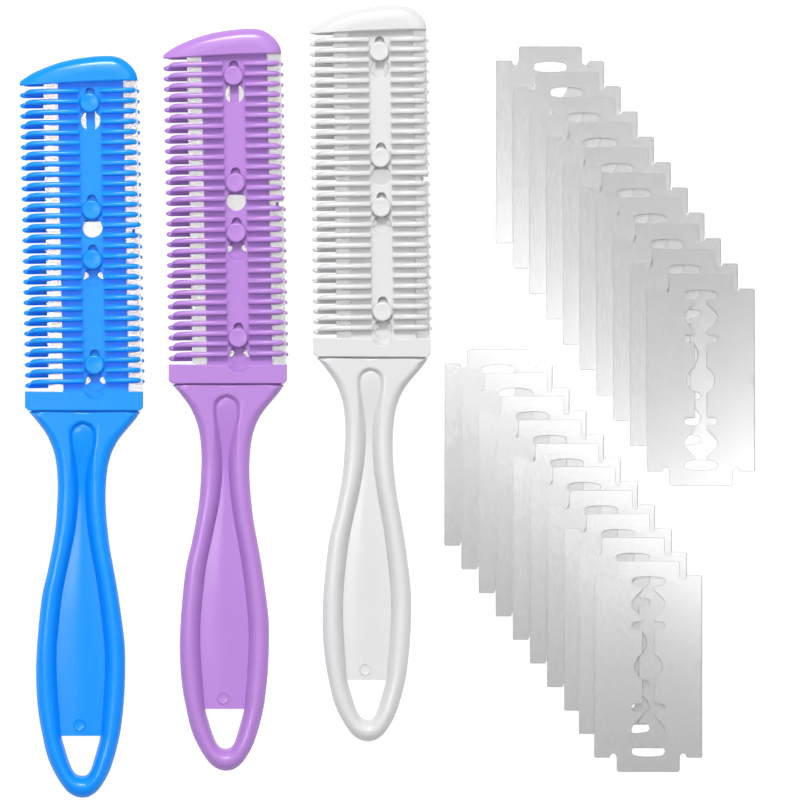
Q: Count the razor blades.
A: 20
